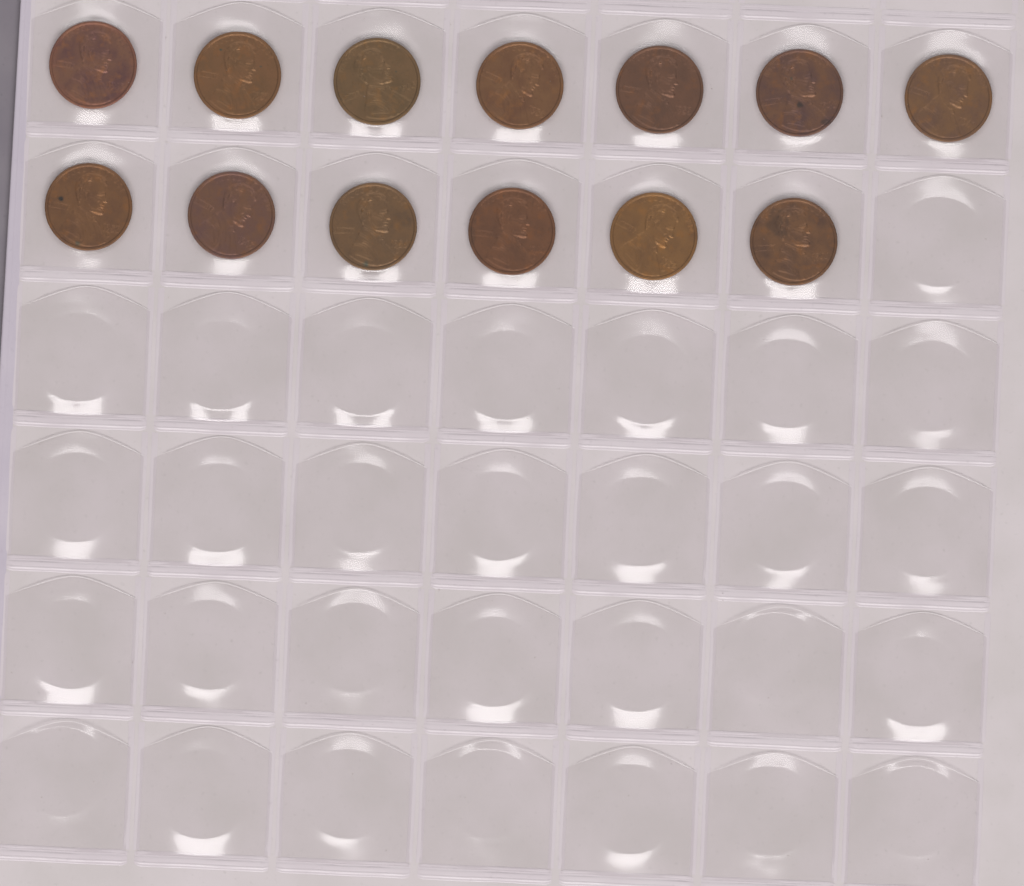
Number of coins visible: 13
